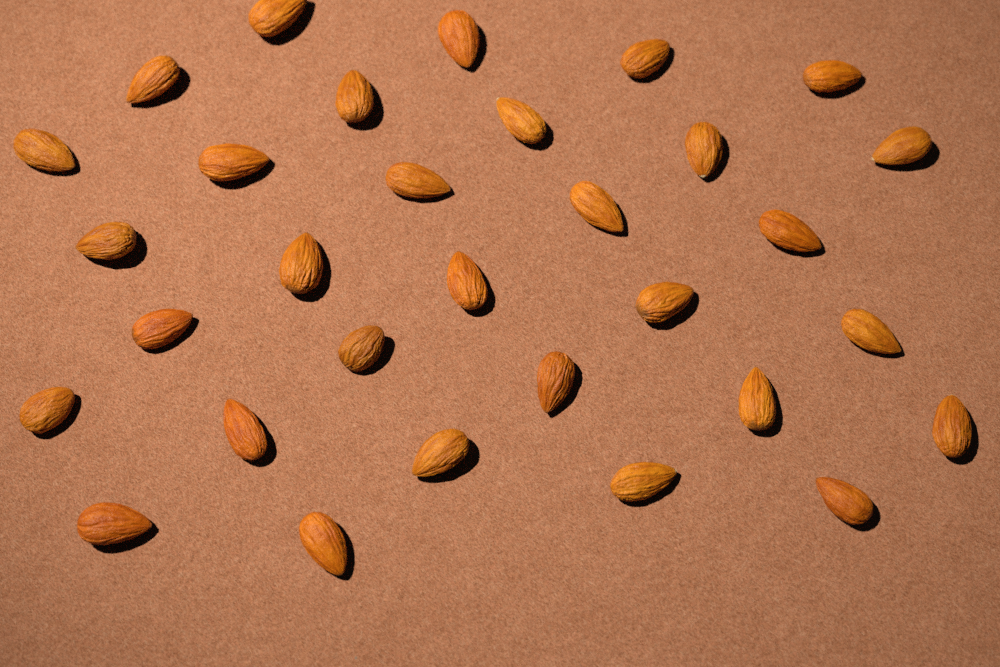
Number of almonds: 31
